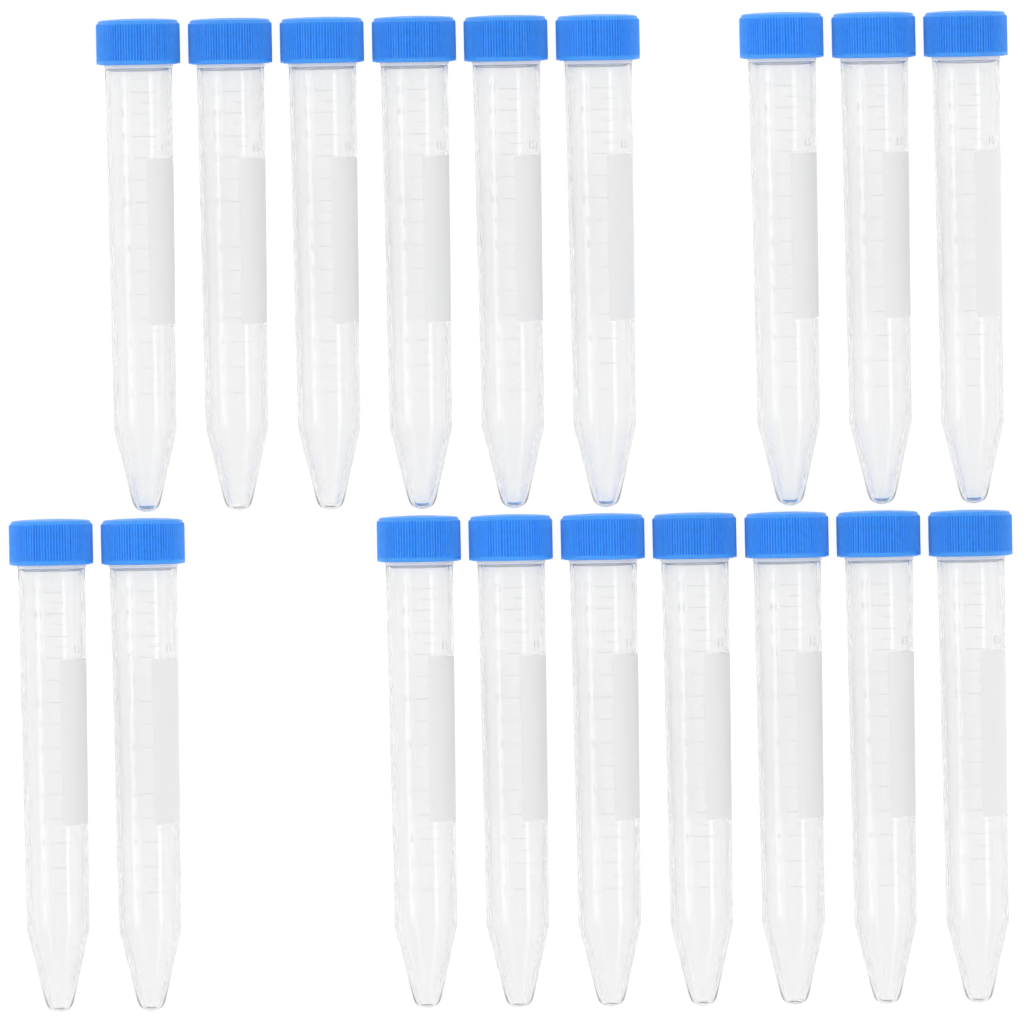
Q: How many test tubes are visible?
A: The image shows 18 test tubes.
